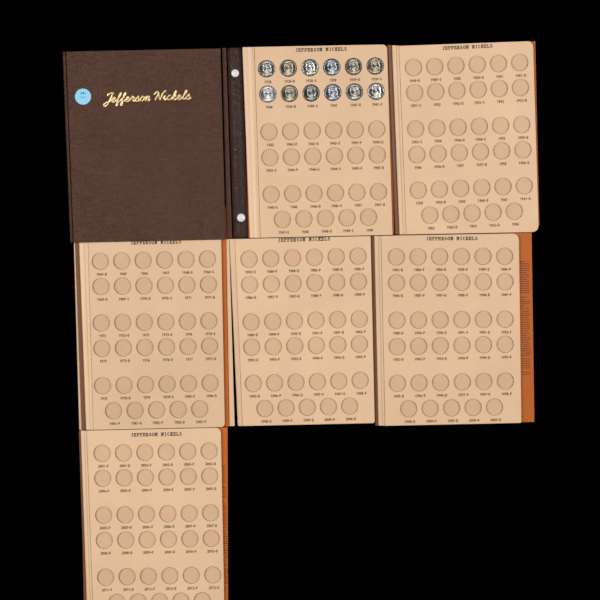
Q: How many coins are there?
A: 12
